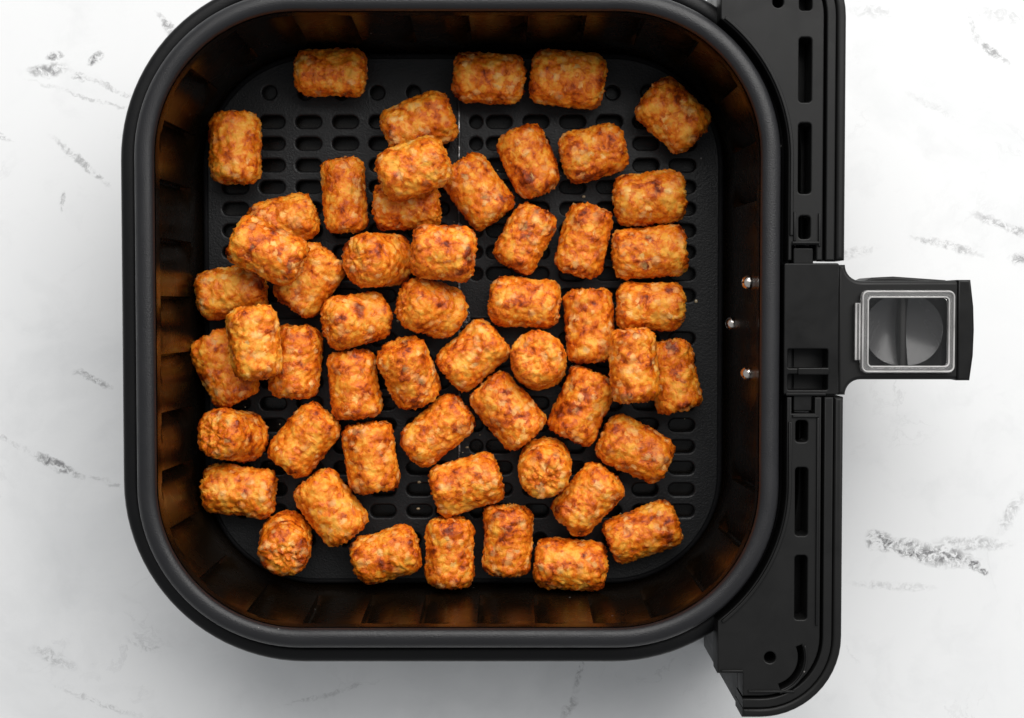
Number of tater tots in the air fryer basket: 54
